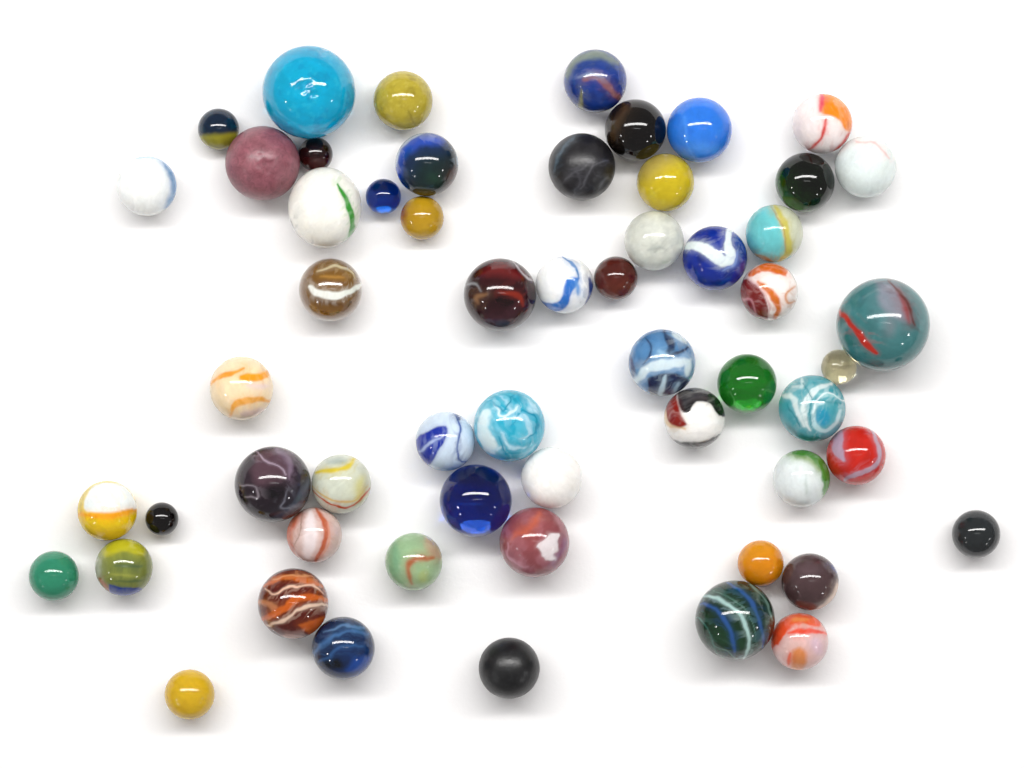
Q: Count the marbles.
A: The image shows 57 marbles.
